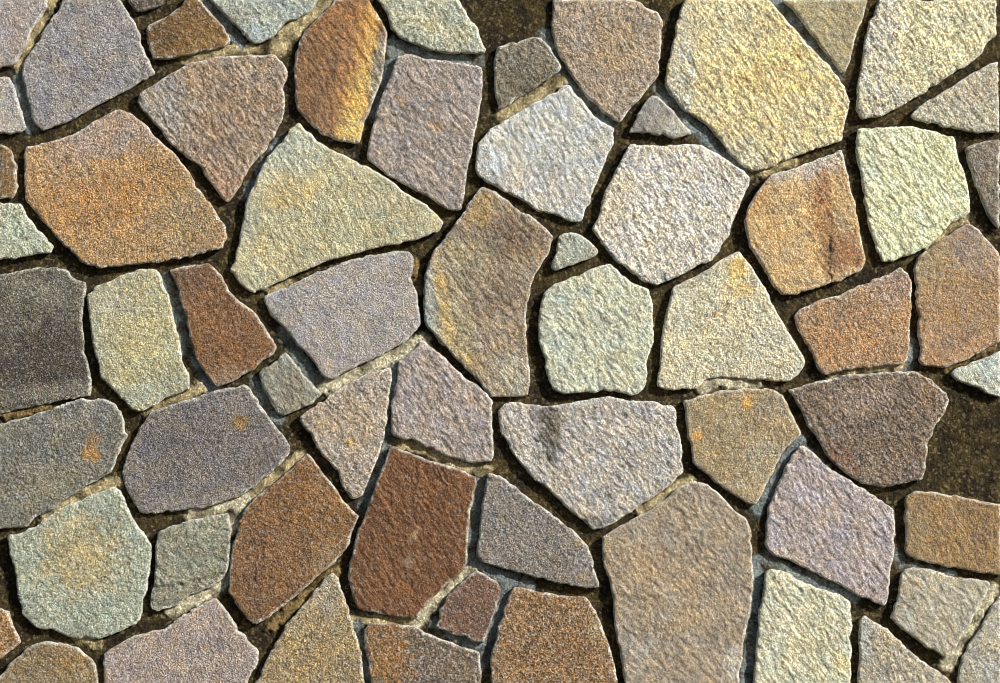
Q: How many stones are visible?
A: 64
